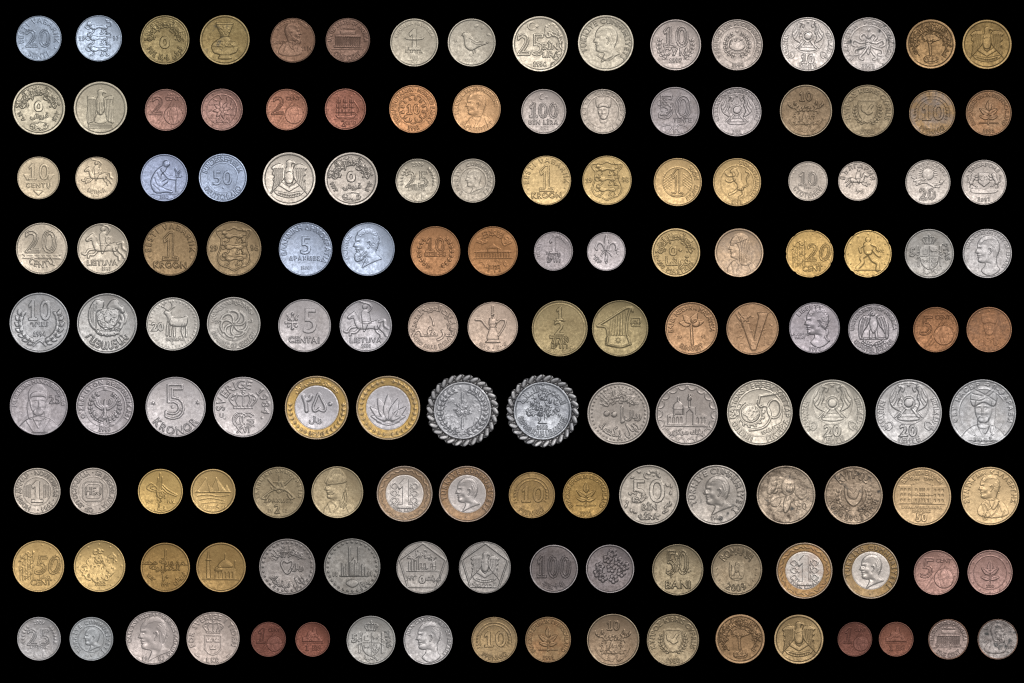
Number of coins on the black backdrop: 144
